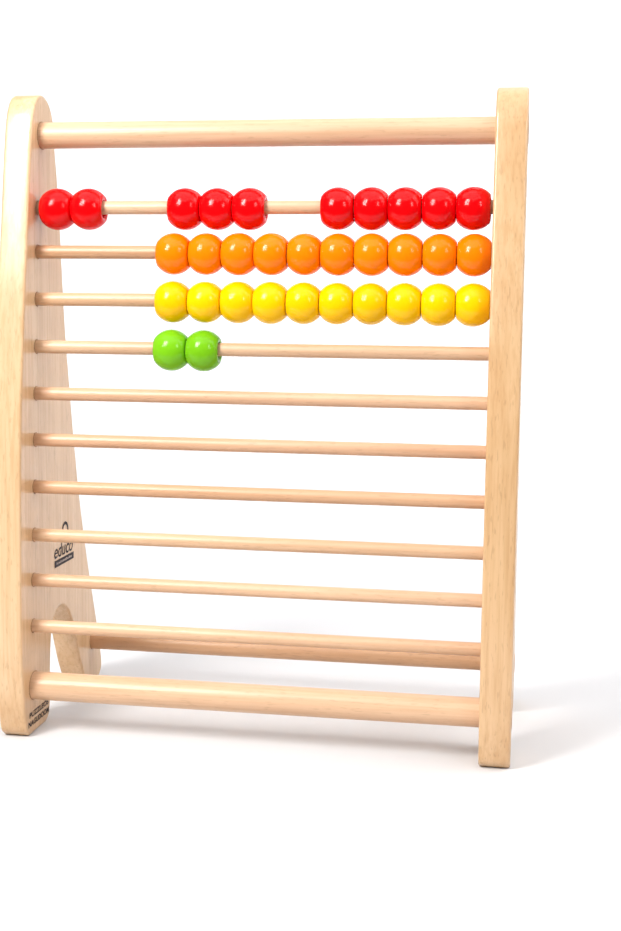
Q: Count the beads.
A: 32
